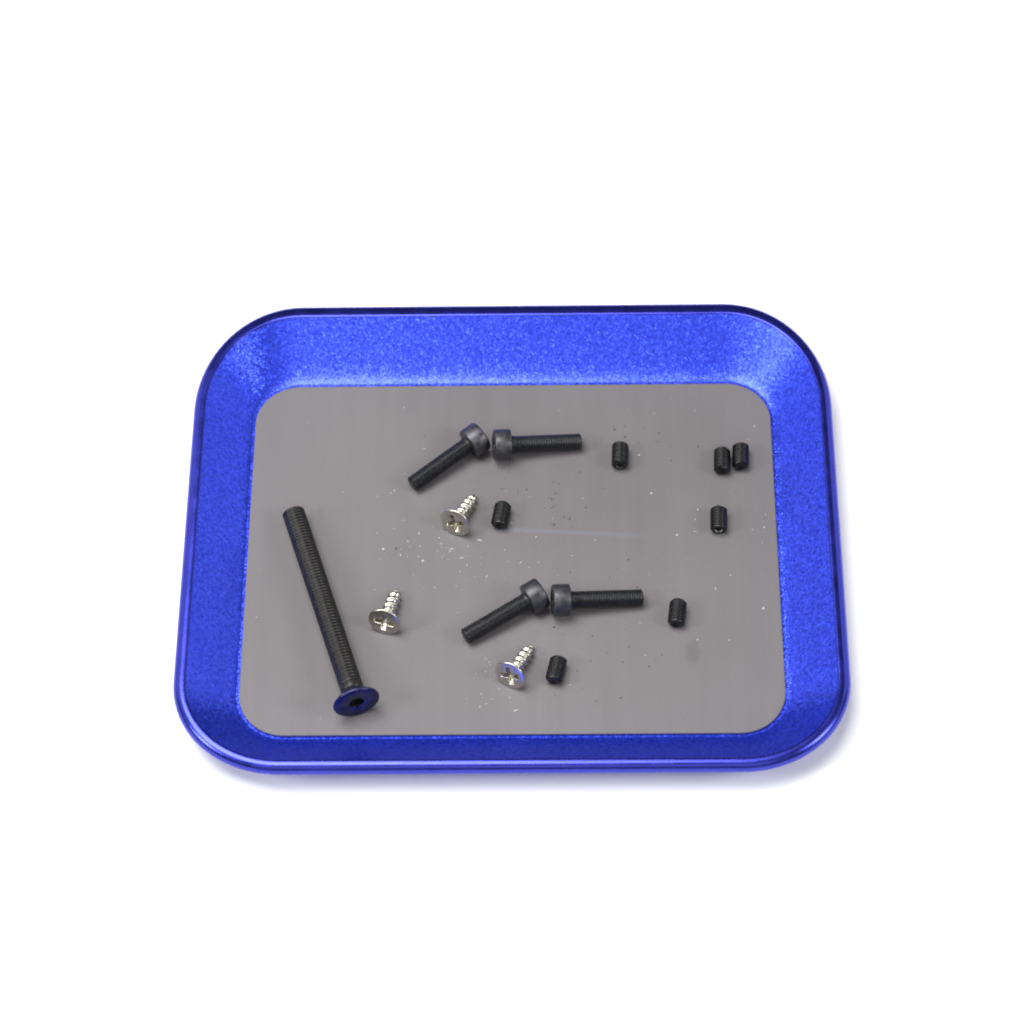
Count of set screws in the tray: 7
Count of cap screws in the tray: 4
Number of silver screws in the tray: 3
